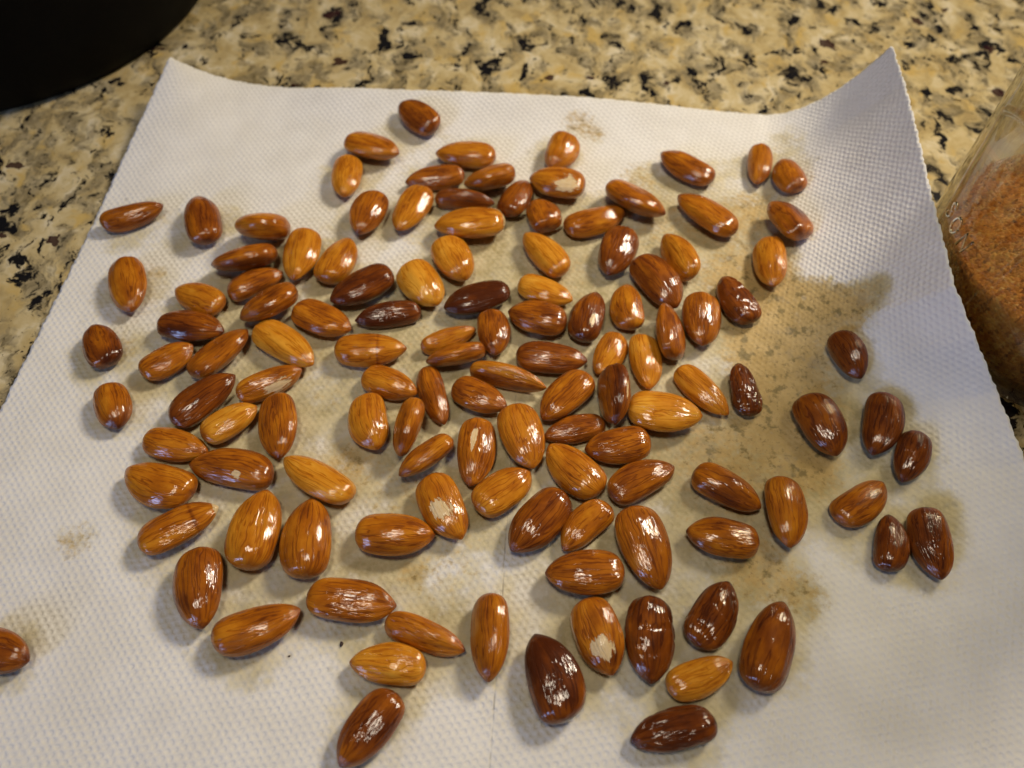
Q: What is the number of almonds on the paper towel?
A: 123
